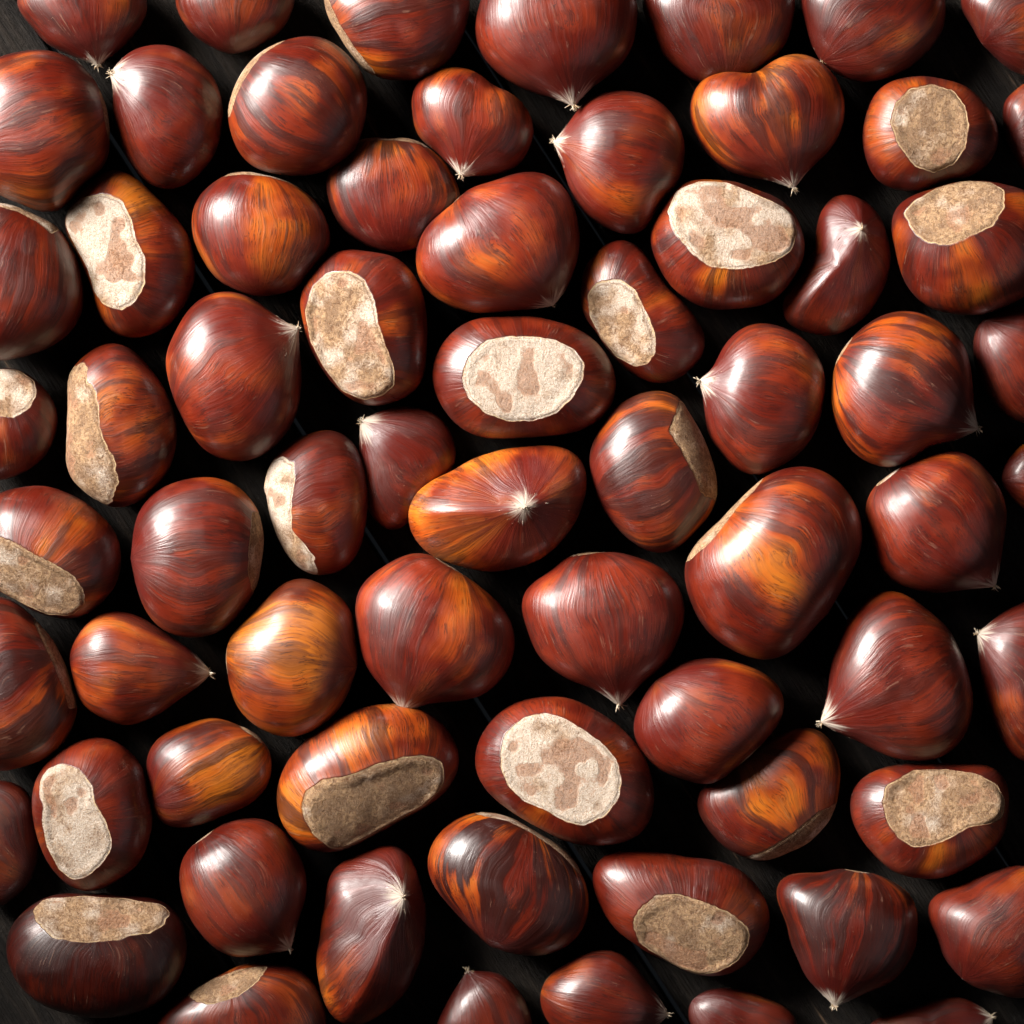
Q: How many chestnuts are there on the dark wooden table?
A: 68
